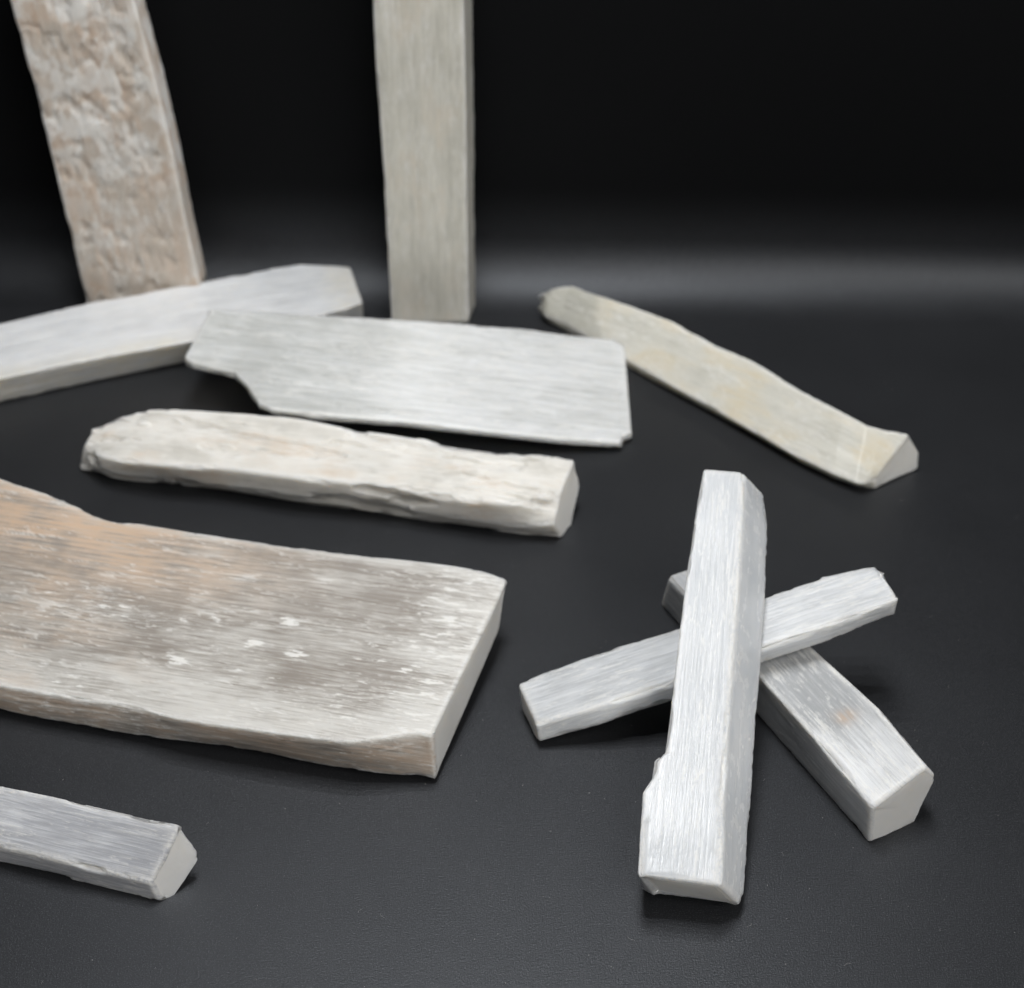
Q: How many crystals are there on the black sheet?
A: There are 11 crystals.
